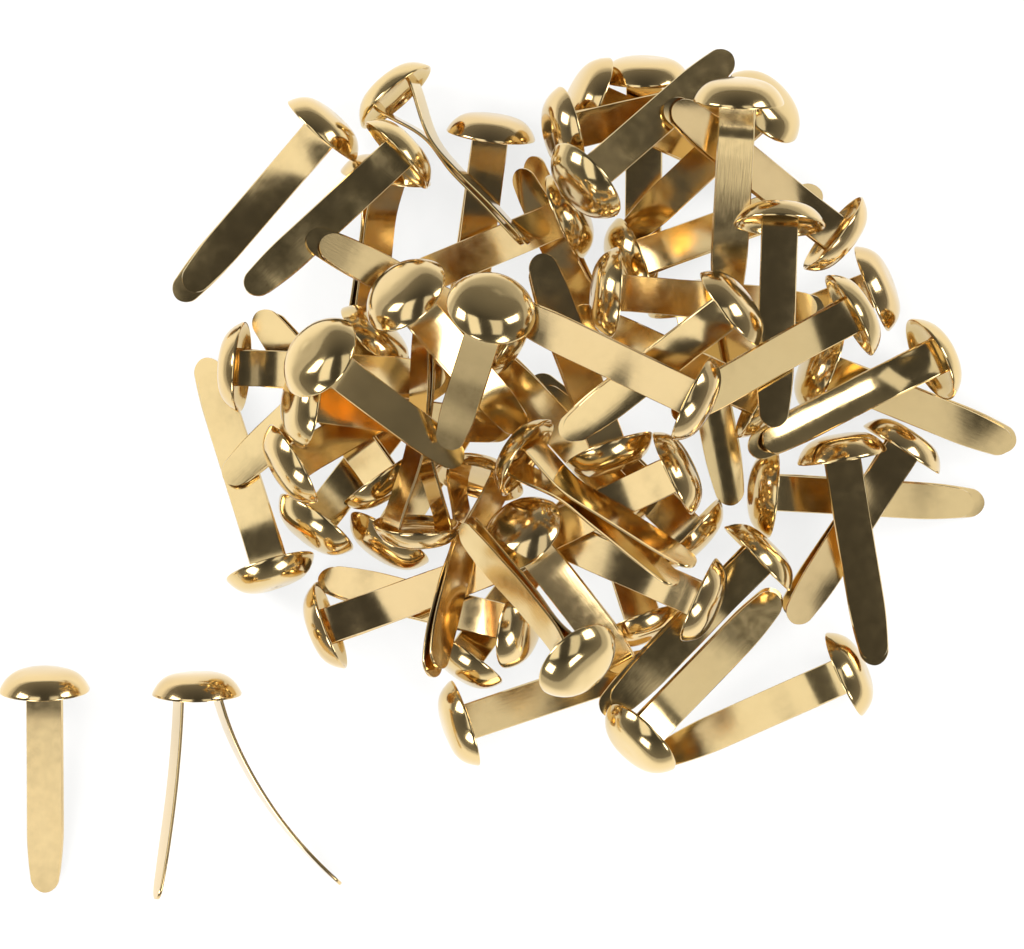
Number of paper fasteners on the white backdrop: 60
